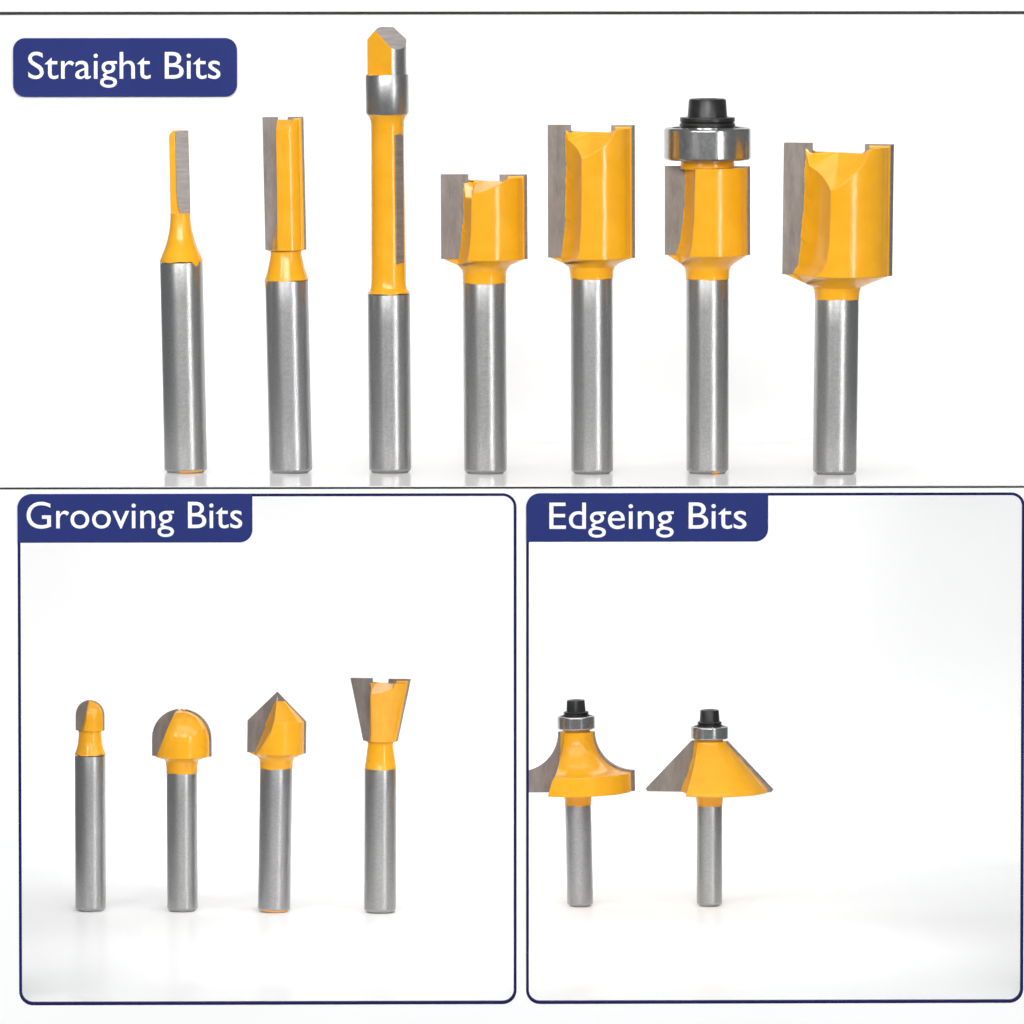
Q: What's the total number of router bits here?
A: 13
